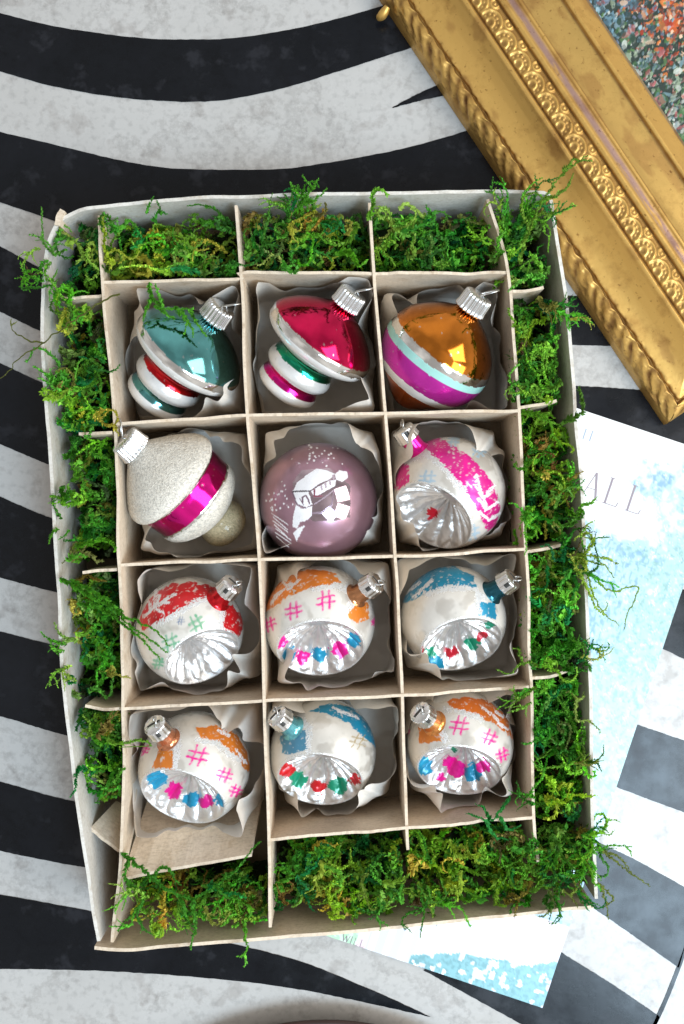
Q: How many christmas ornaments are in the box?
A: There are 12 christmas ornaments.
